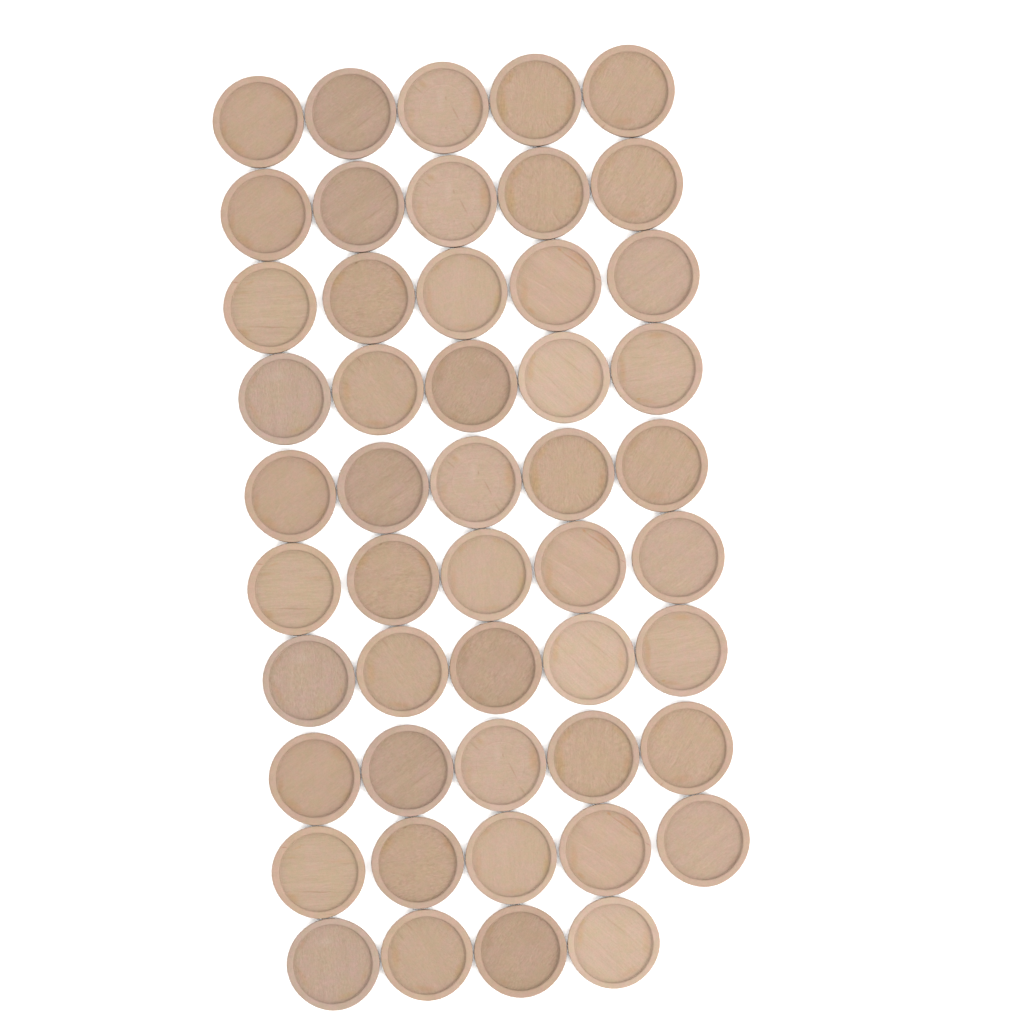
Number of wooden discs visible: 49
